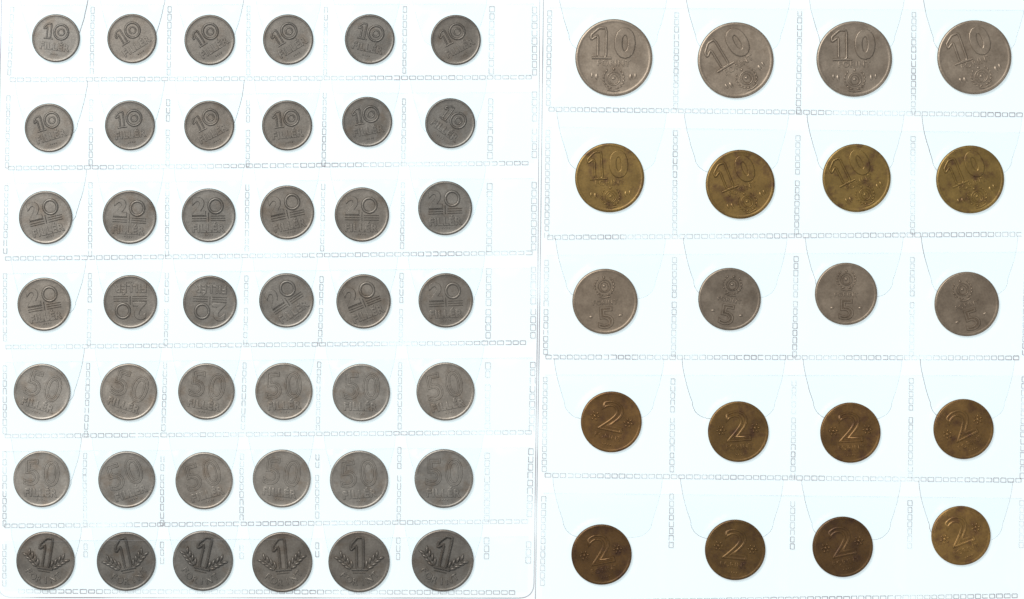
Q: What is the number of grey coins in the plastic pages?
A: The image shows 50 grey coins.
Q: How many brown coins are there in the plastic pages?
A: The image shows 12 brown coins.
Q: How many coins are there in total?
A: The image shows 62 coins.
